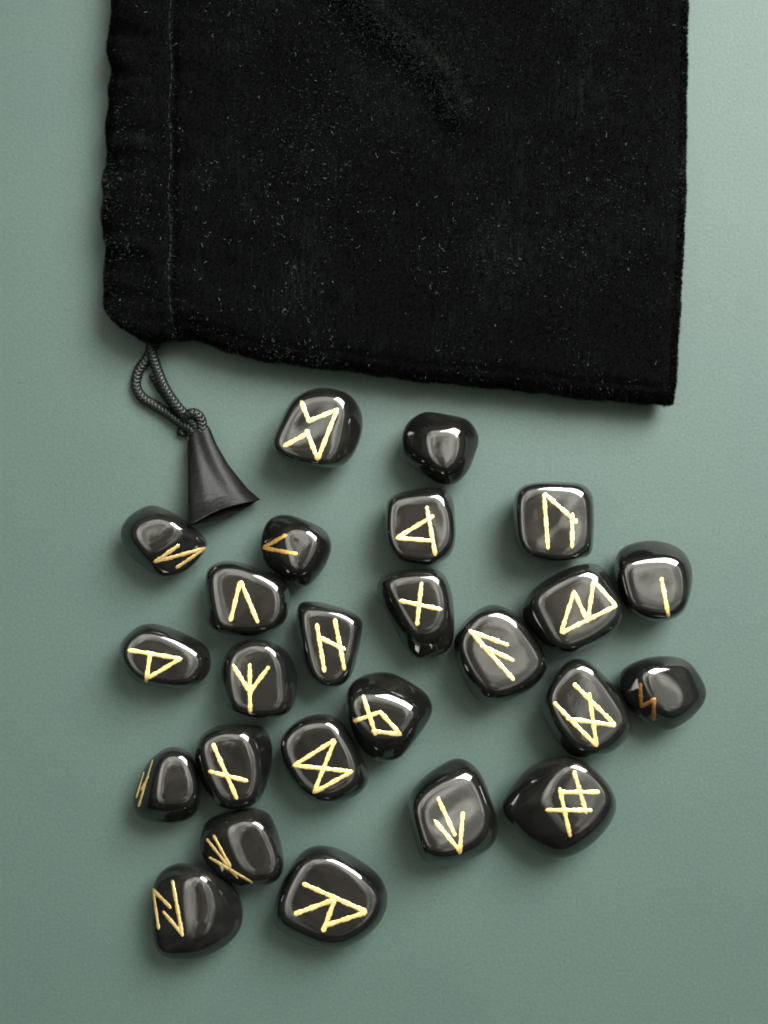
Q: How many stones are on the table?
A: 25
